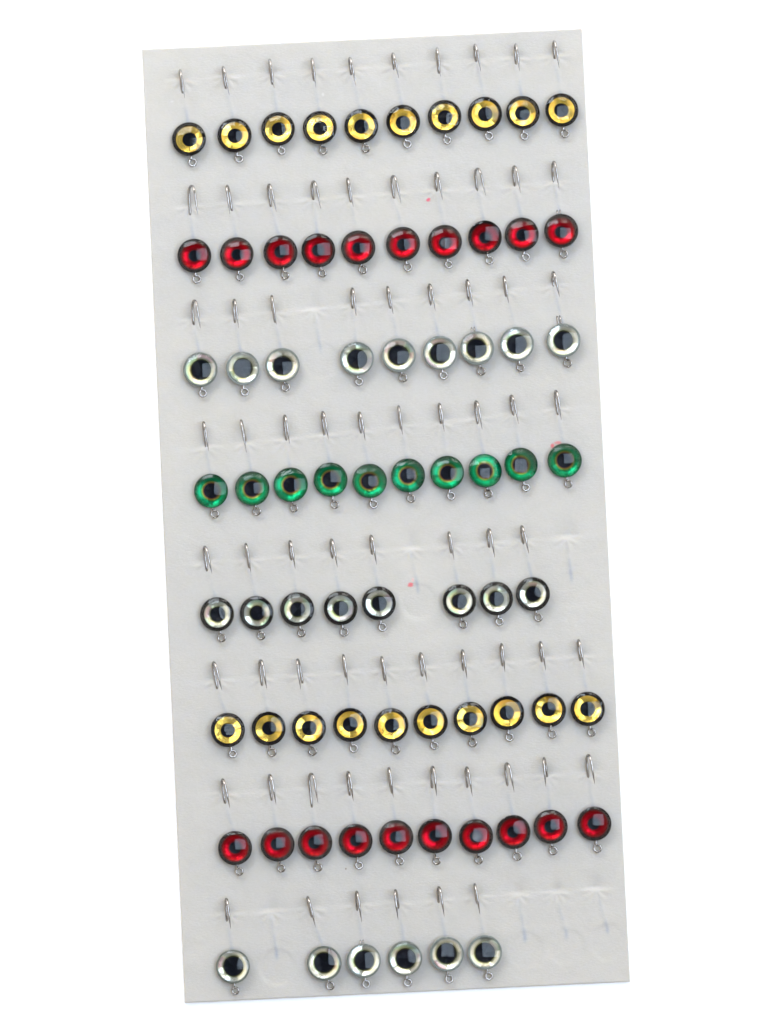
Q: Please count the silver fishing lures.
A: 23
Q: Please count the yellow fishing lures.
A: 20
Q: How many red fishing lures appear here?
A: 20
